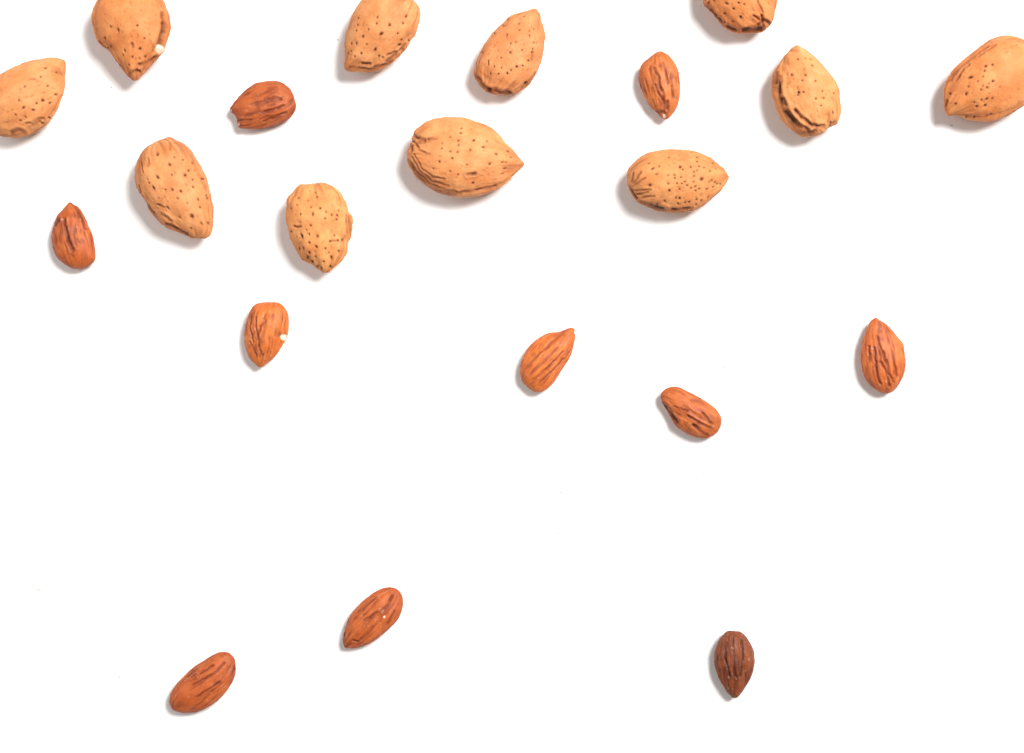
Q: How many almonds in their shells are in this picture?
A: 11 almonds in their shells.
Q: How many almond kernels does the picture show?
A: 10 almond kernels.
